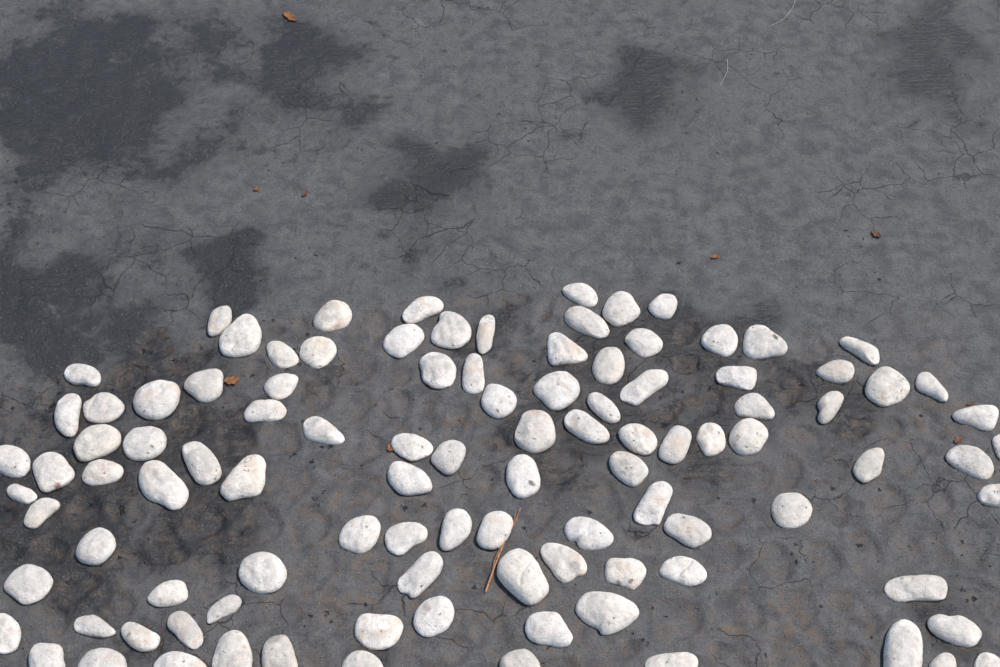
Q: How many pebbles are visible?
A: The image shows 104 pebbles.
